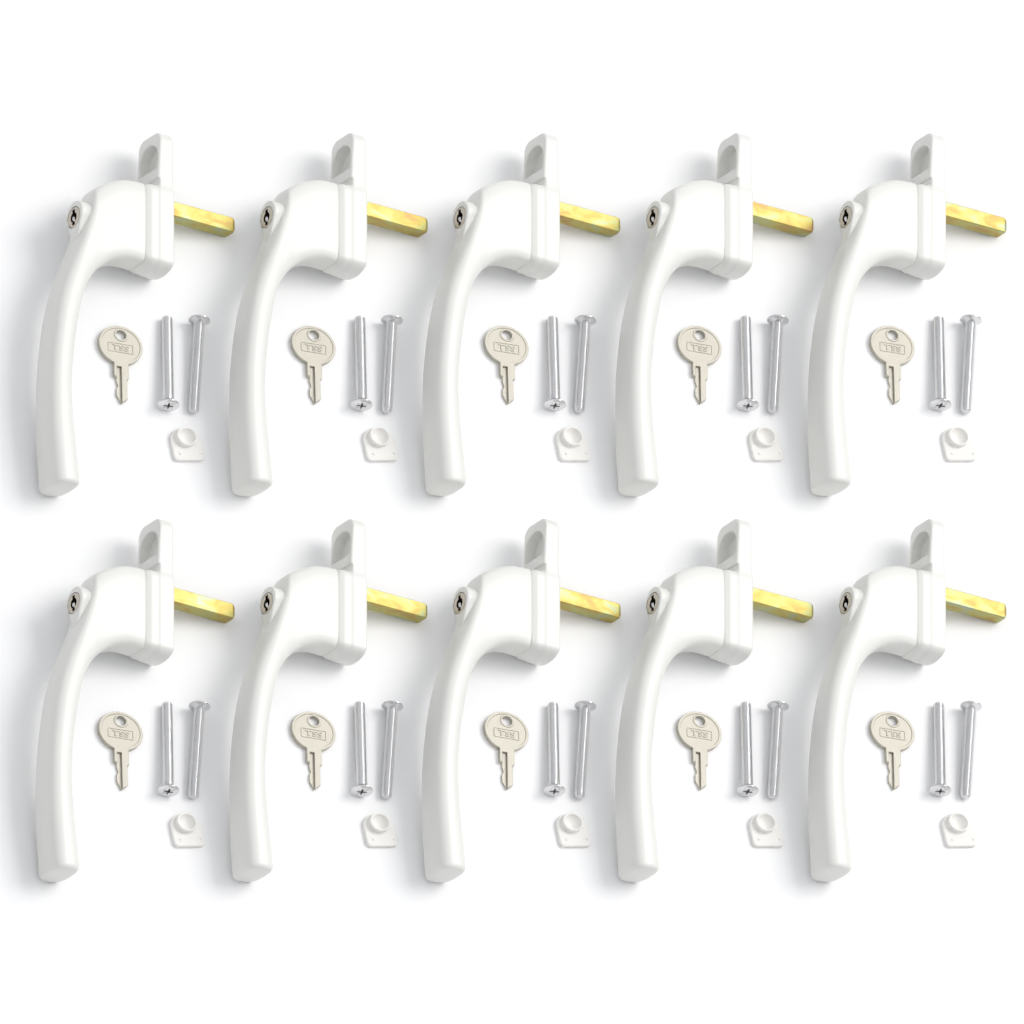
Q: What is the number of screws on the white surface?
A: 20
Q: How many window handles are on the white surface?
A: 10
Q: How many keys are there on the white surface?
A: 10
